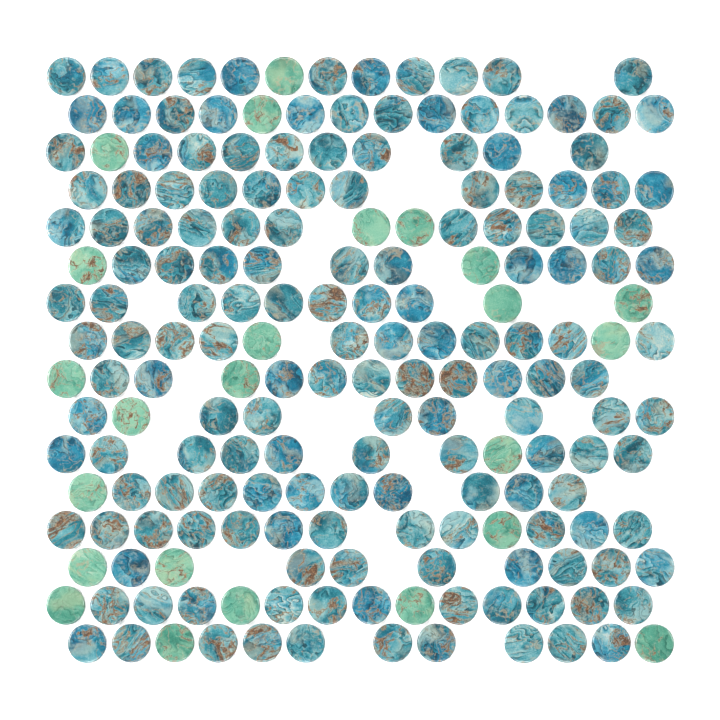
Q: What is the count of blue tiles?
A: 165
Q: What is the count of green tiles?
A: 24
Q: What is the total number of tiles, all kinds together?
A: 189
